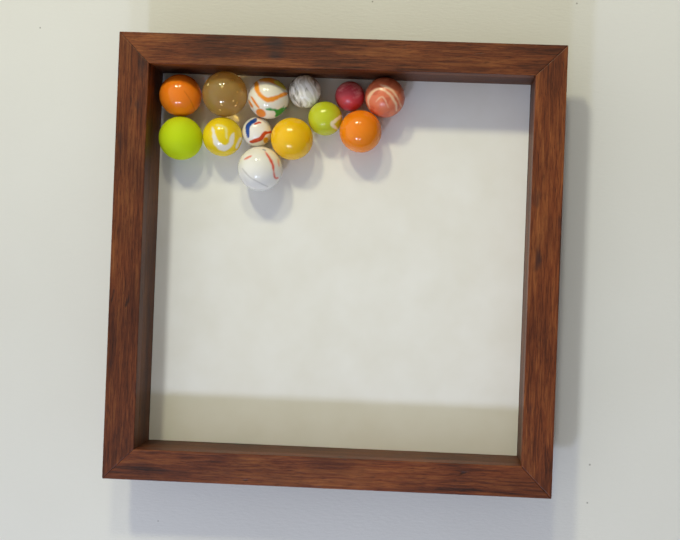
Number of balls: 13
